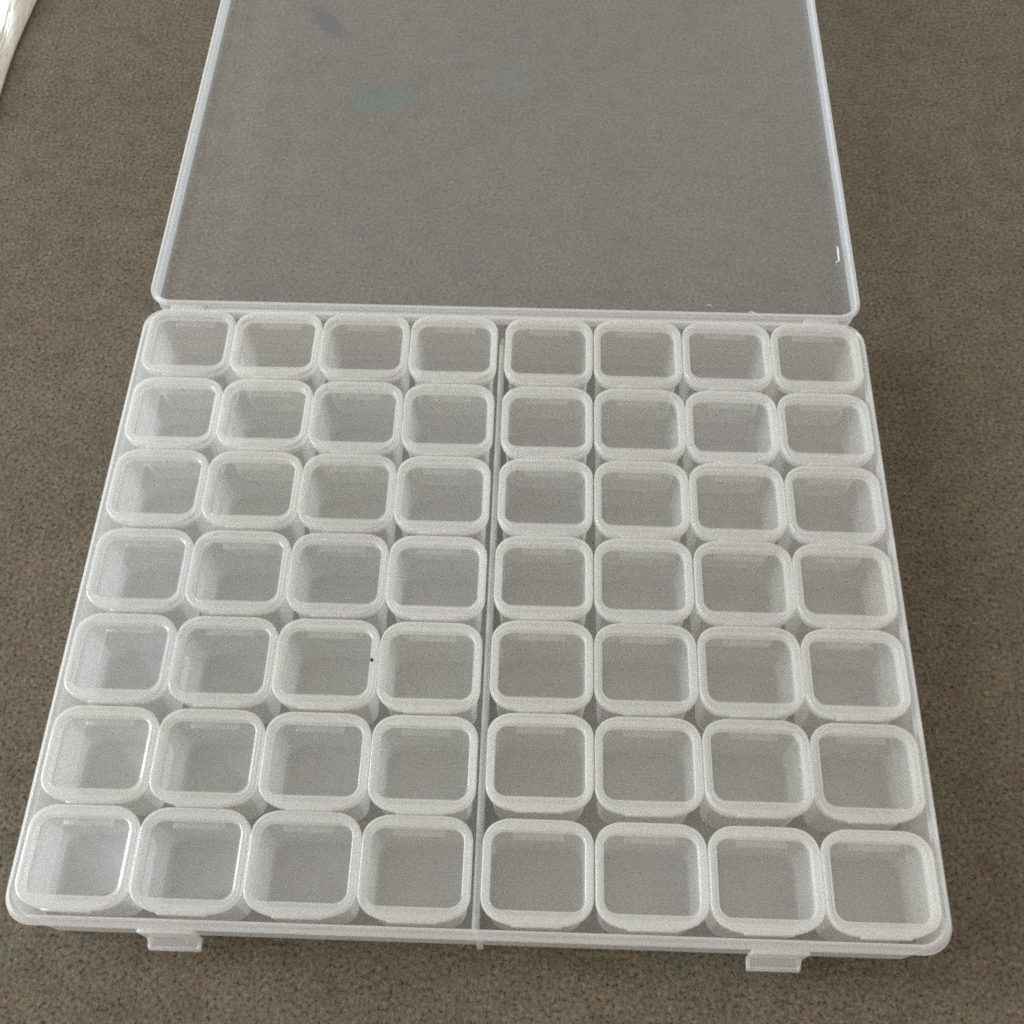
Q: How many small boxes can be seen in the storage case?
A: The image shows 56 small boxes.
